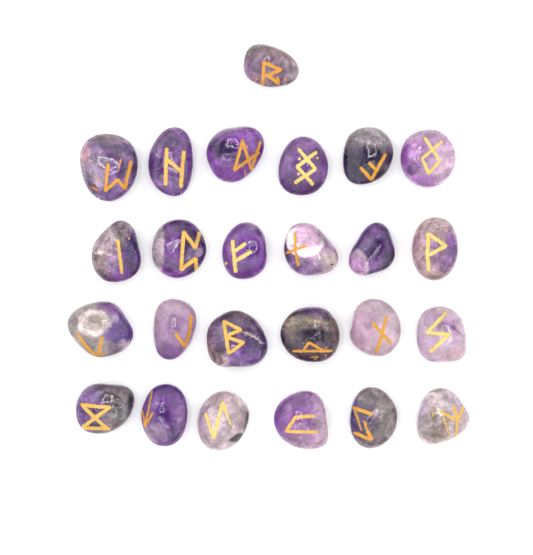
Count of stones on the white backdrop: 25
